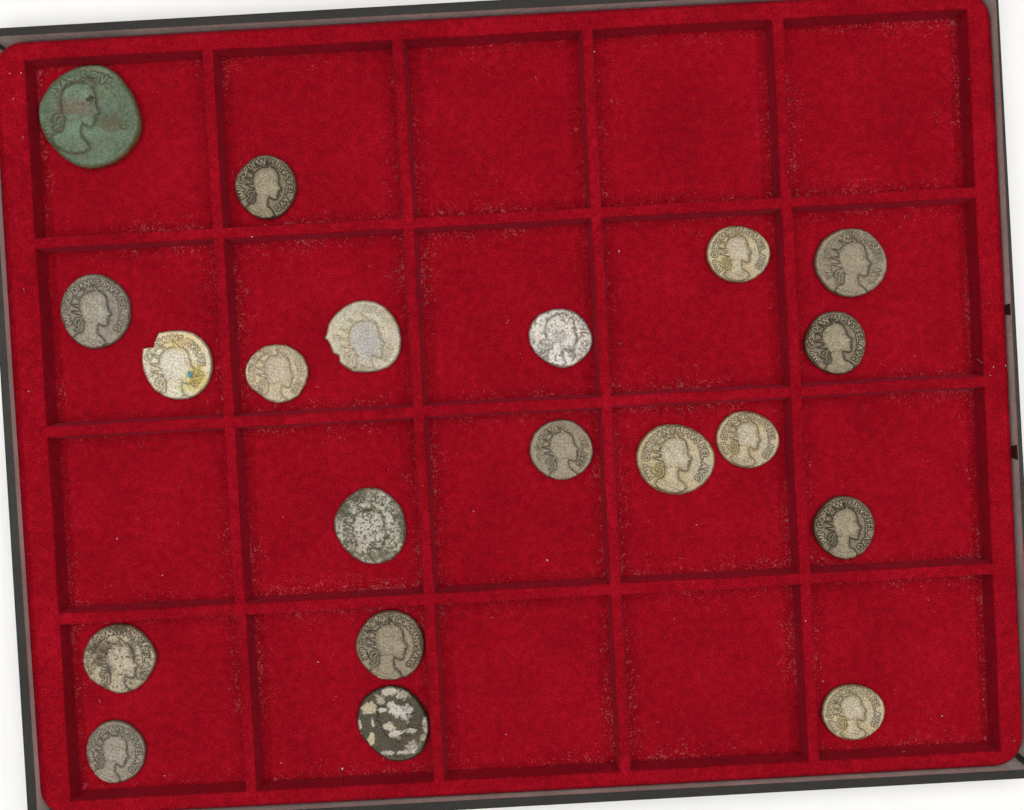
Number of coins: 20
